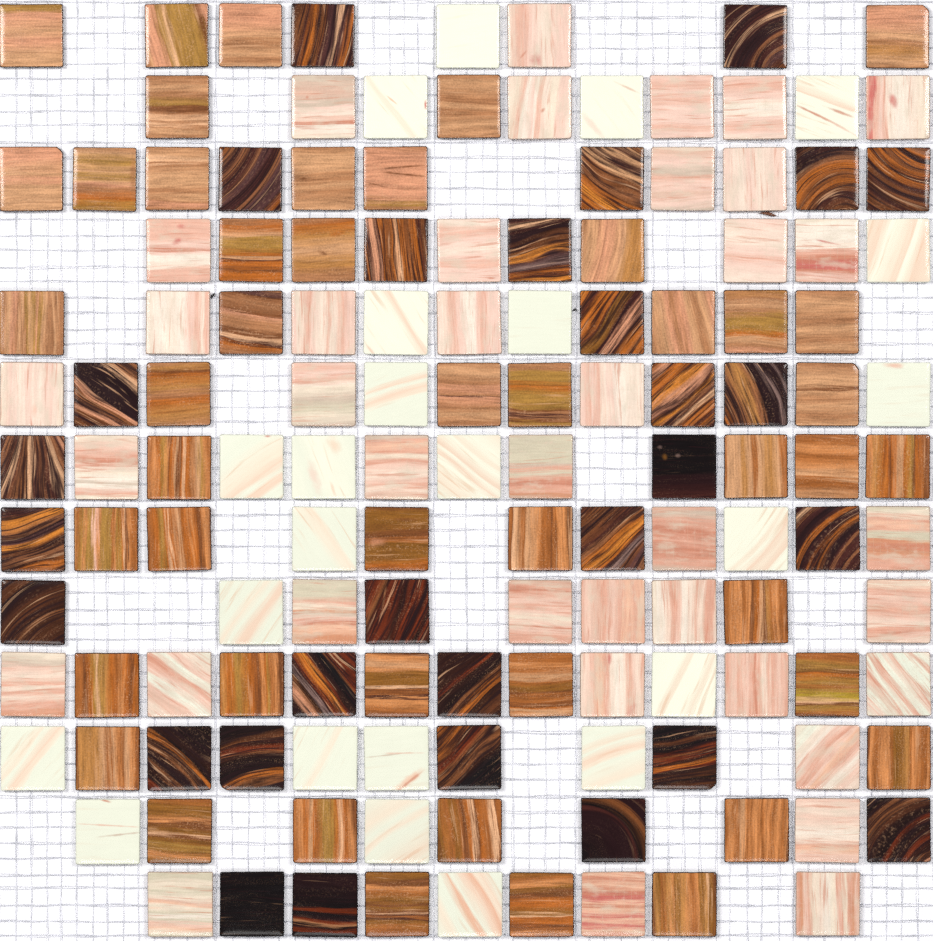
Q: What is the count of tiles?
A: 136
